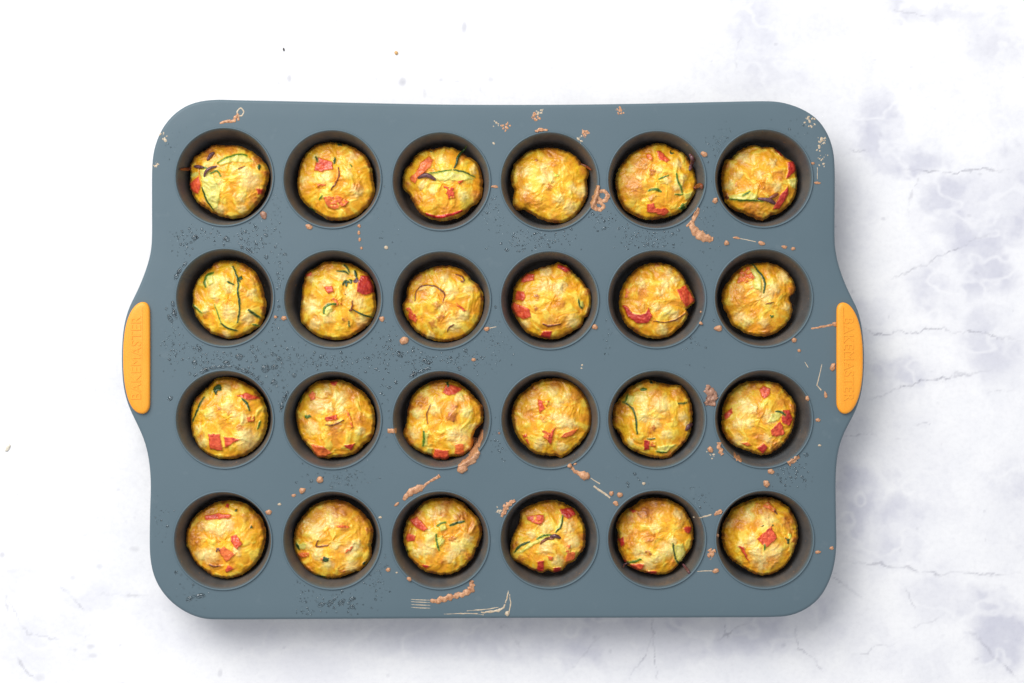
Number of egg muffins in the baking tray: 24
